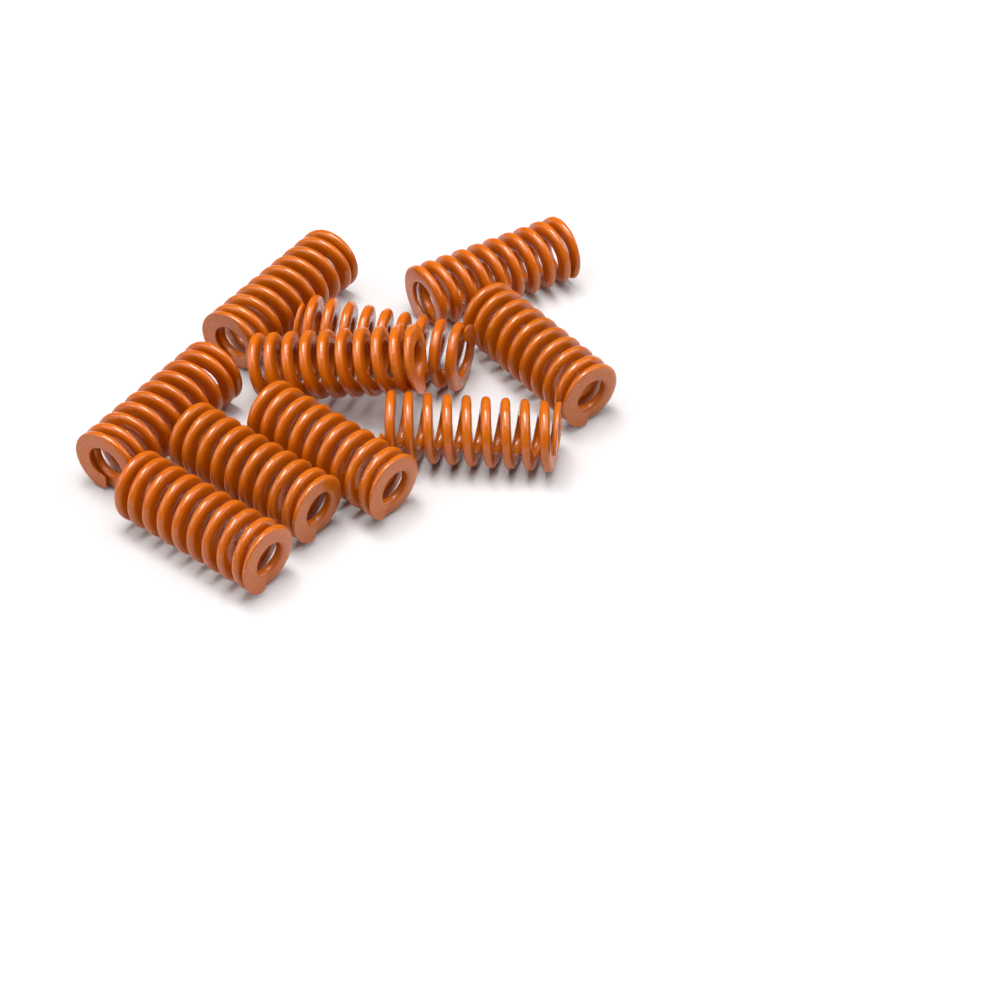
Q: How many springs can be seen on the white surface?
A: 10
